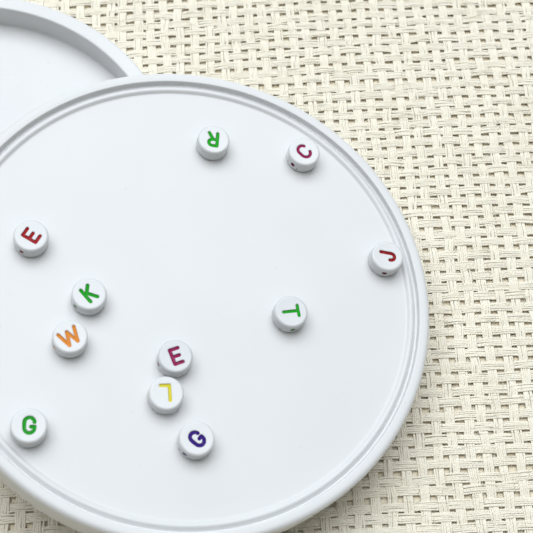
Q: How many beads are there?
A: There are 11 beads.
